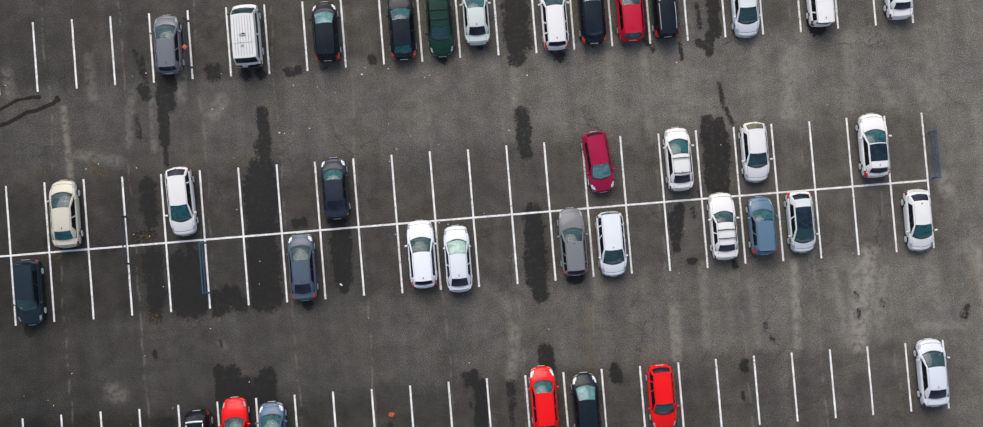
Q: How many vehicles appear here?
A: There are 37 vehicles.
